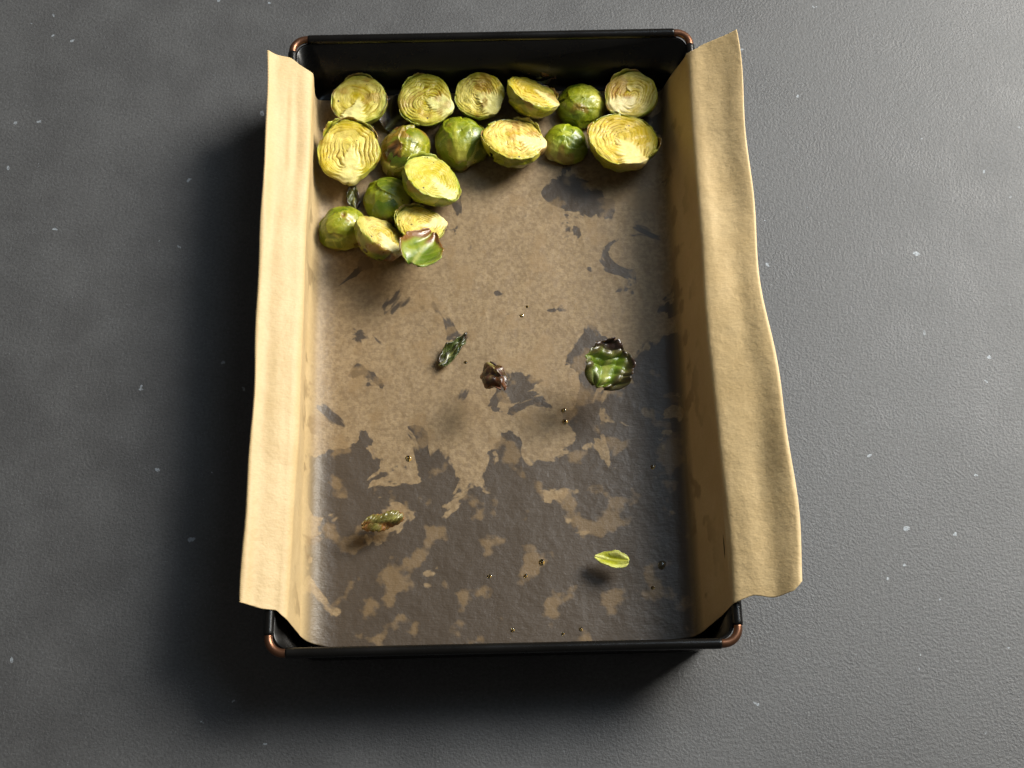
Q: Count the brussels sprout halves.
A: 17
